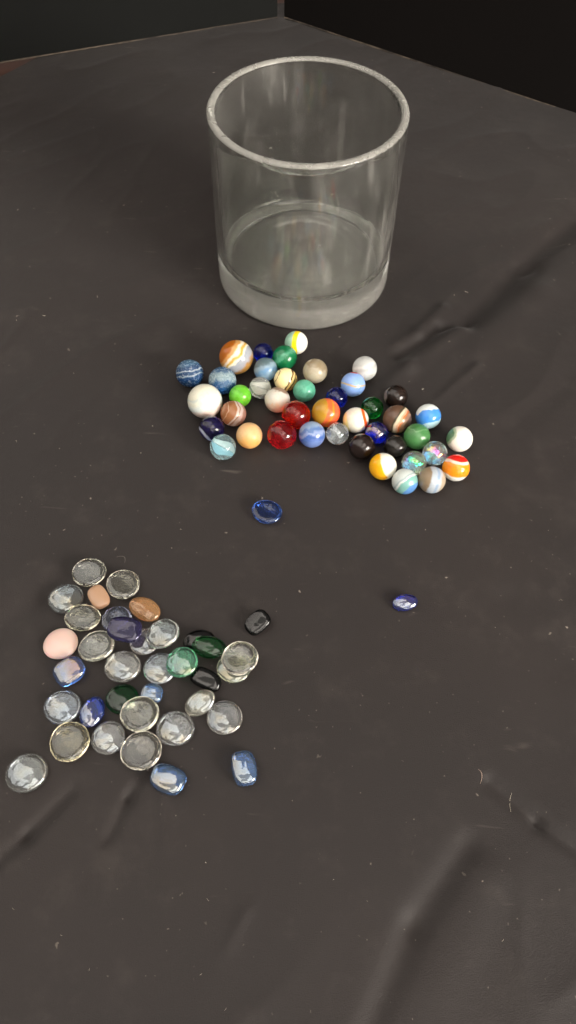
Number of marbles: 42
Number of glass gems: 38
